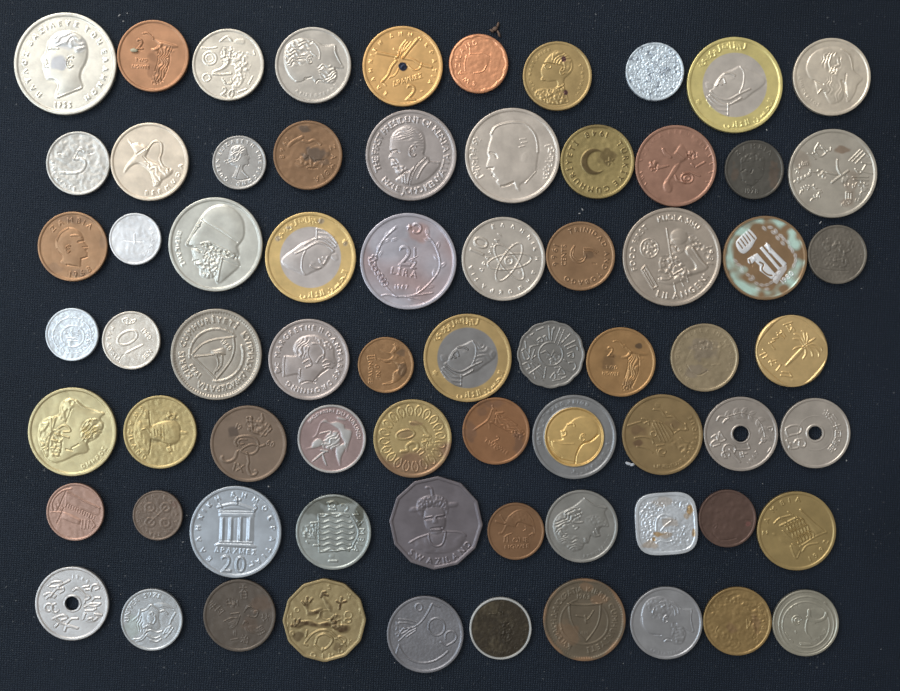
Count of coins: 70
